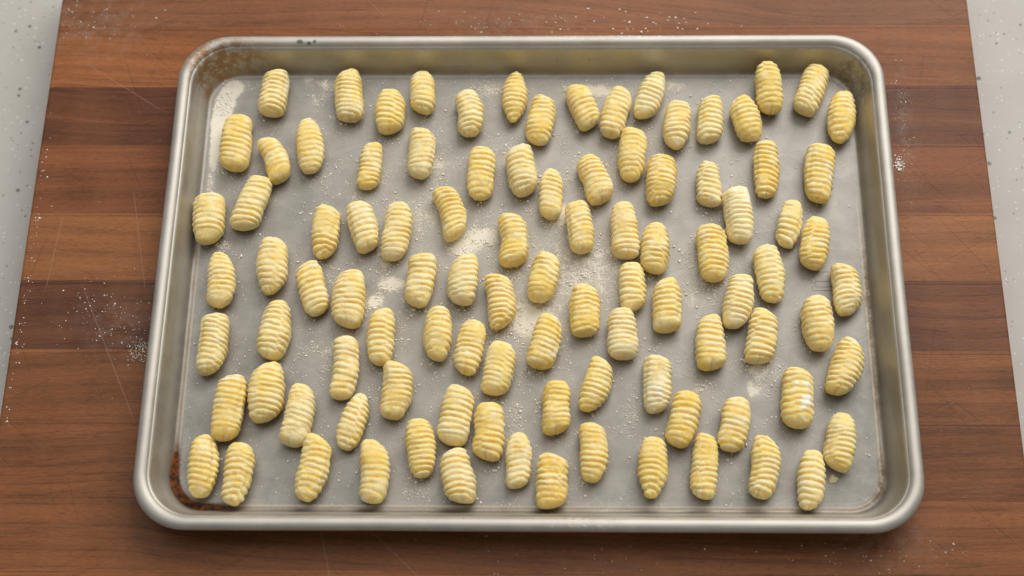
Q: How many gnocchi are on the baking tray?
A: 98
